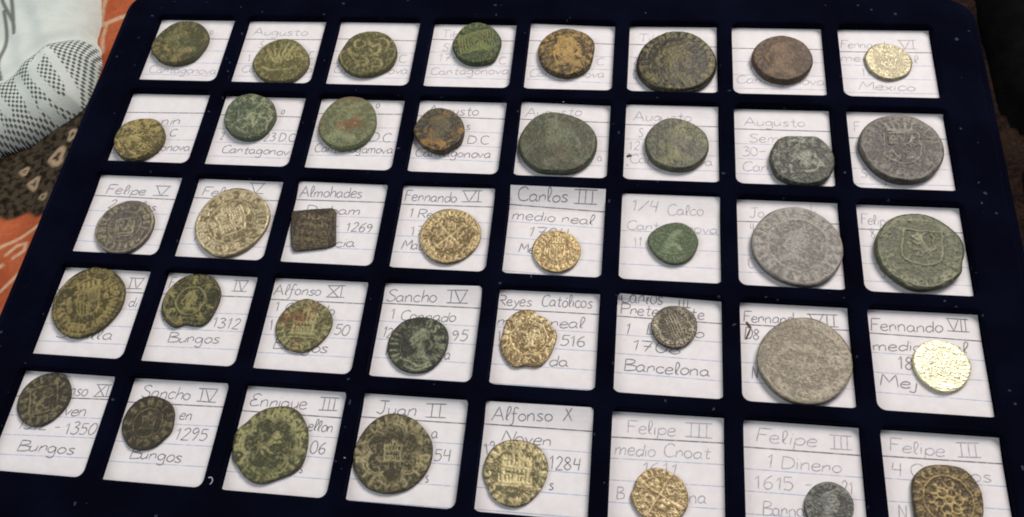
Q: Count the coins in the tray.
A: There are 40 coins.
